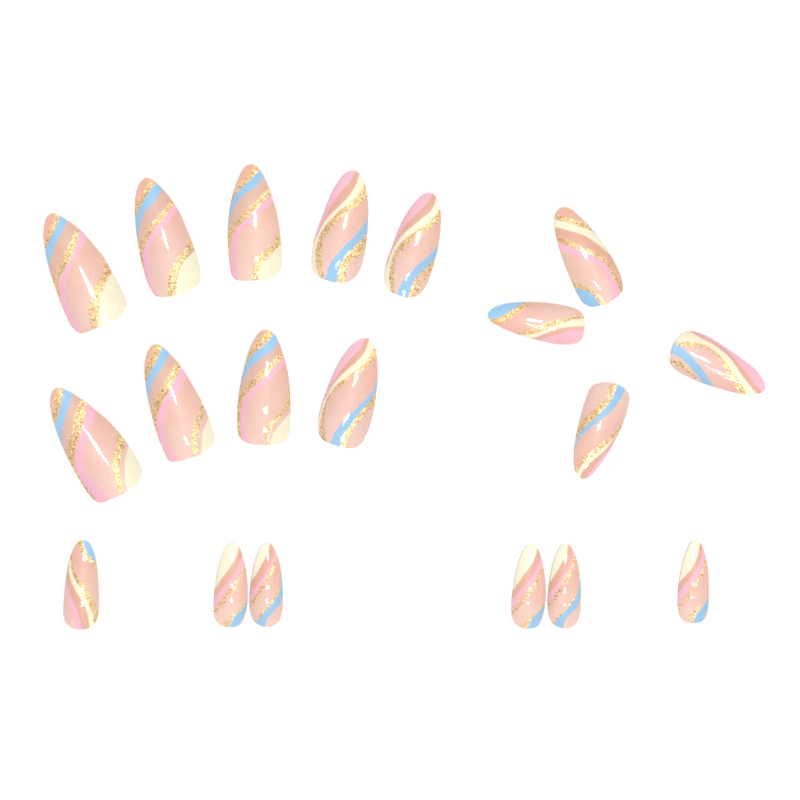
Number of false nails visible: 19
